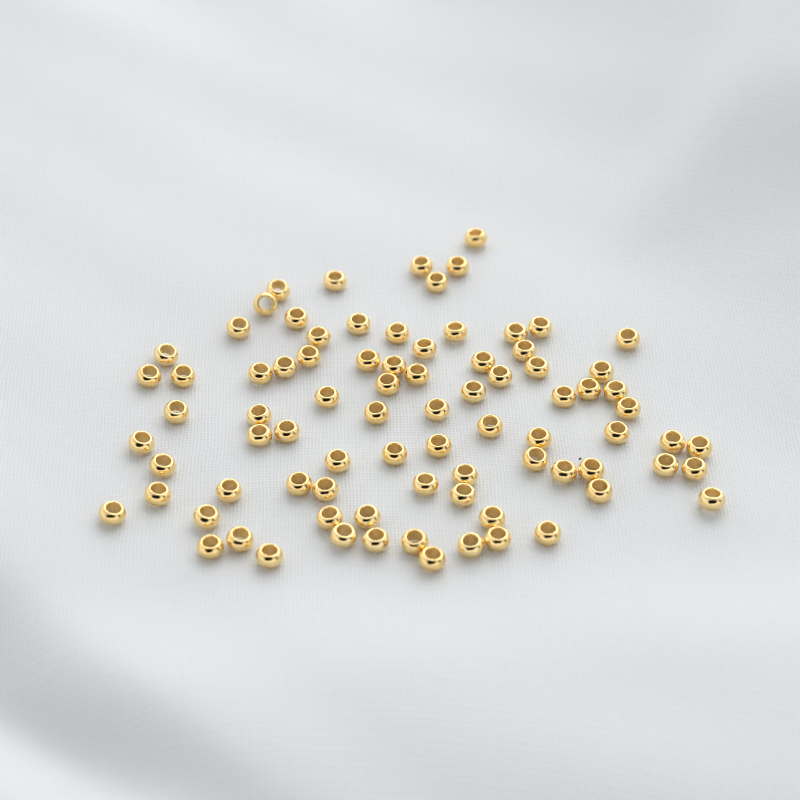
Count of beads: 83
